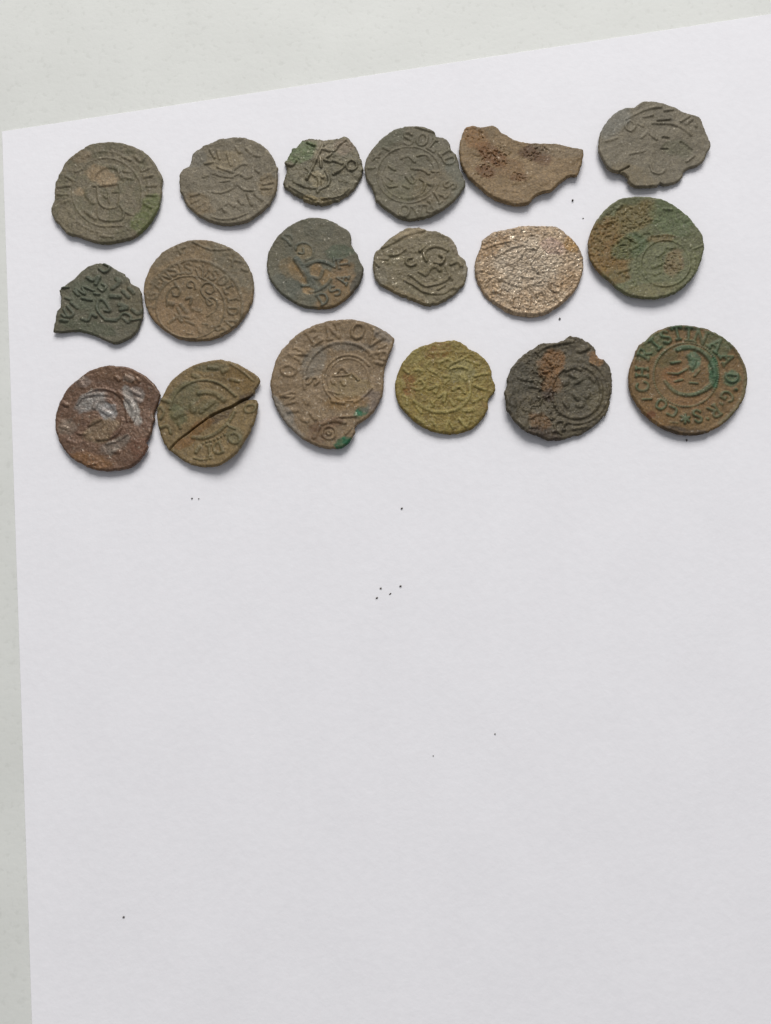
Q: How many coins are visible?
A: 18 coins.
